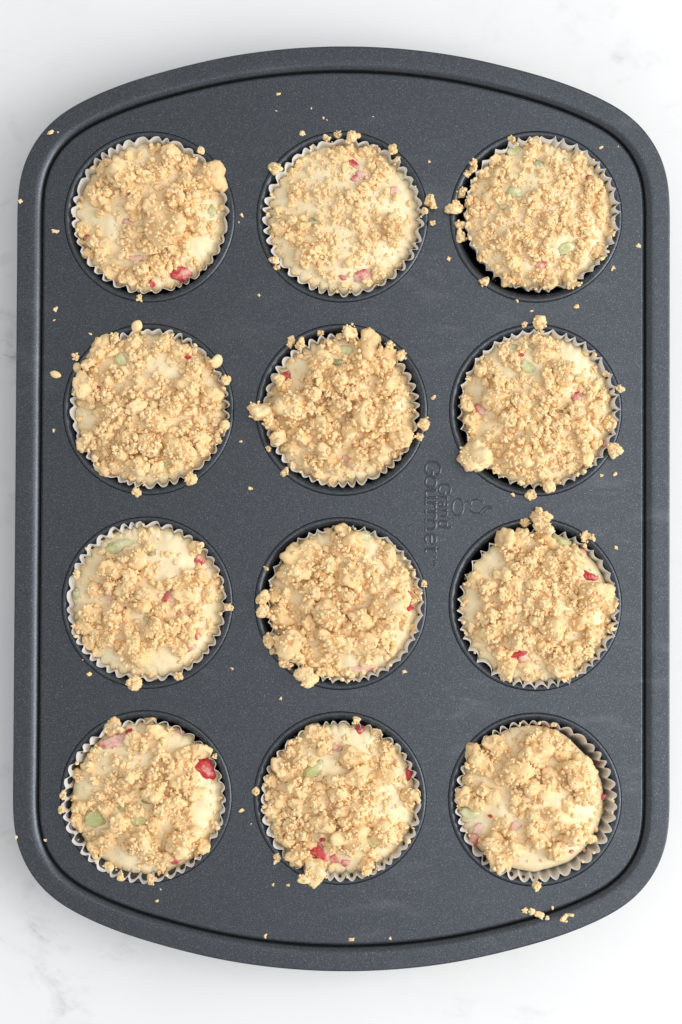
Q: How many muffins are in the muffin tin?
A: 12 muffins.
